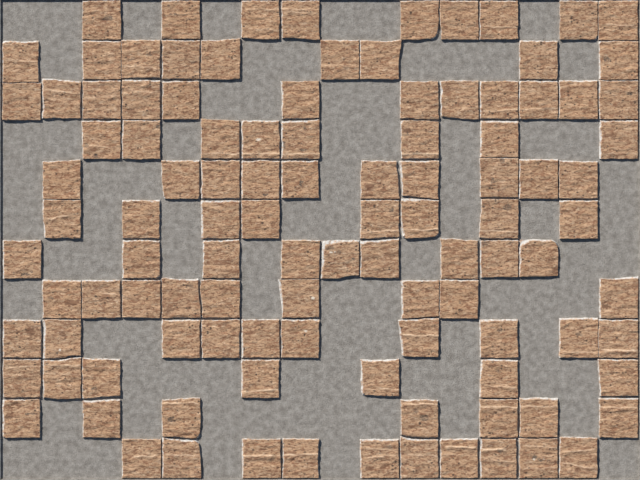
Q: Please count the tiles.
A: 108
